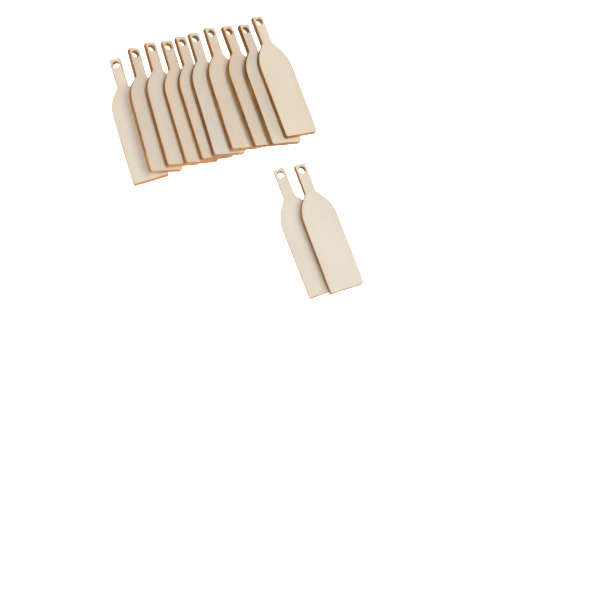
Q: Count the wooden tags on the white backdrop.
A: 12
